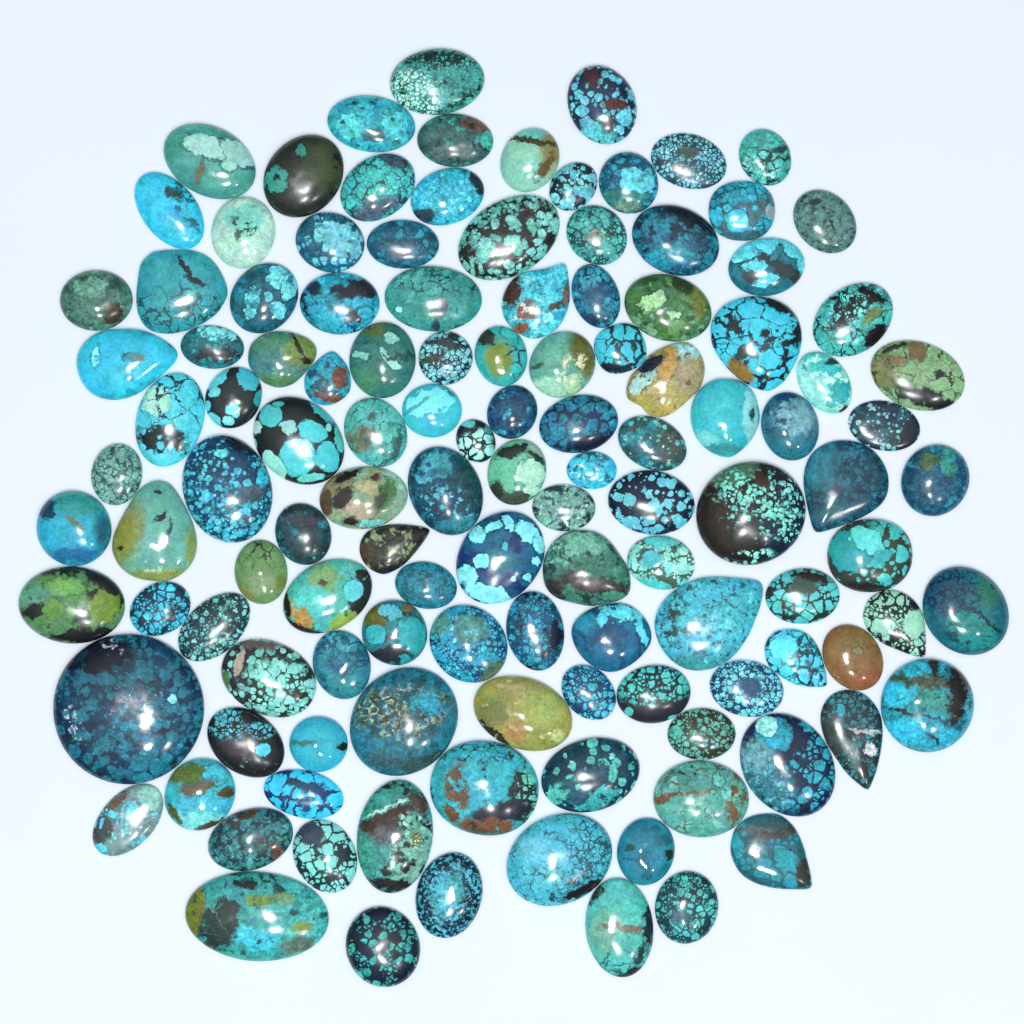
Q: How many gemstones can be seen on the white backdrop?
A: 123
